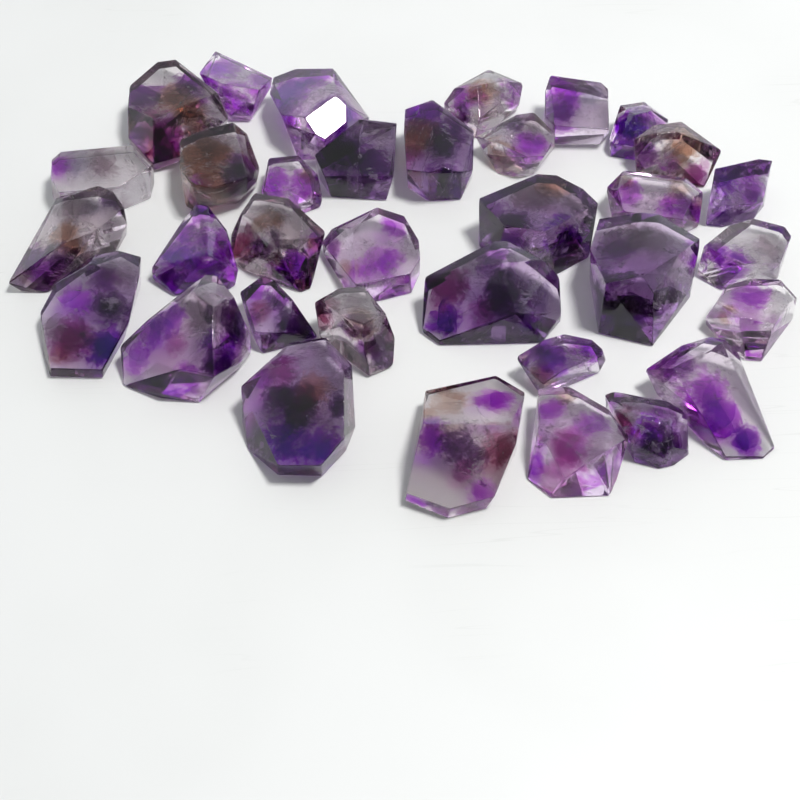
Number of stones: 34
